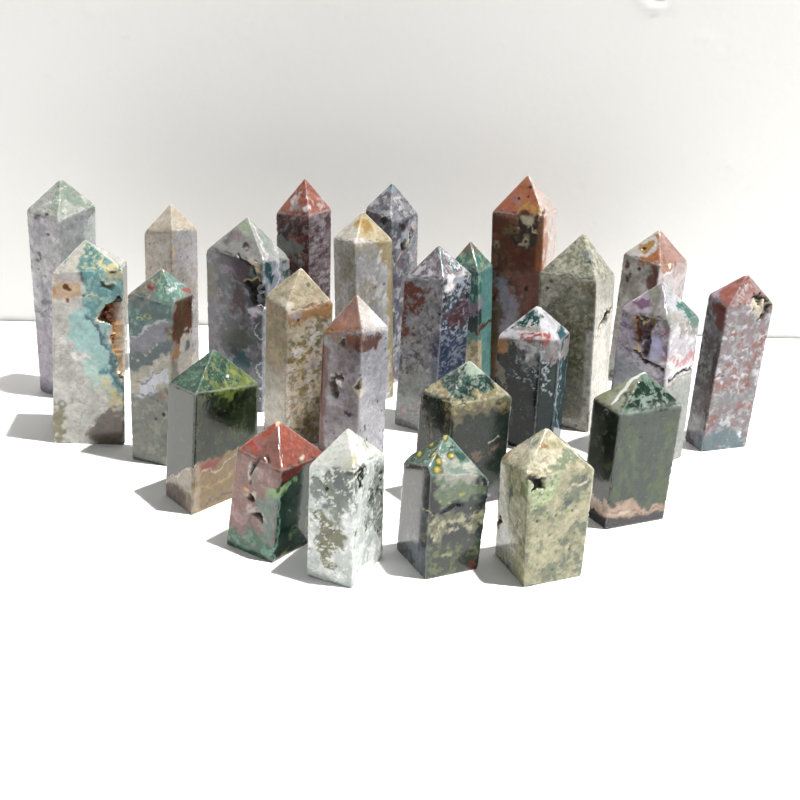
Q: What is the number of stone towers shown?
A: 25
